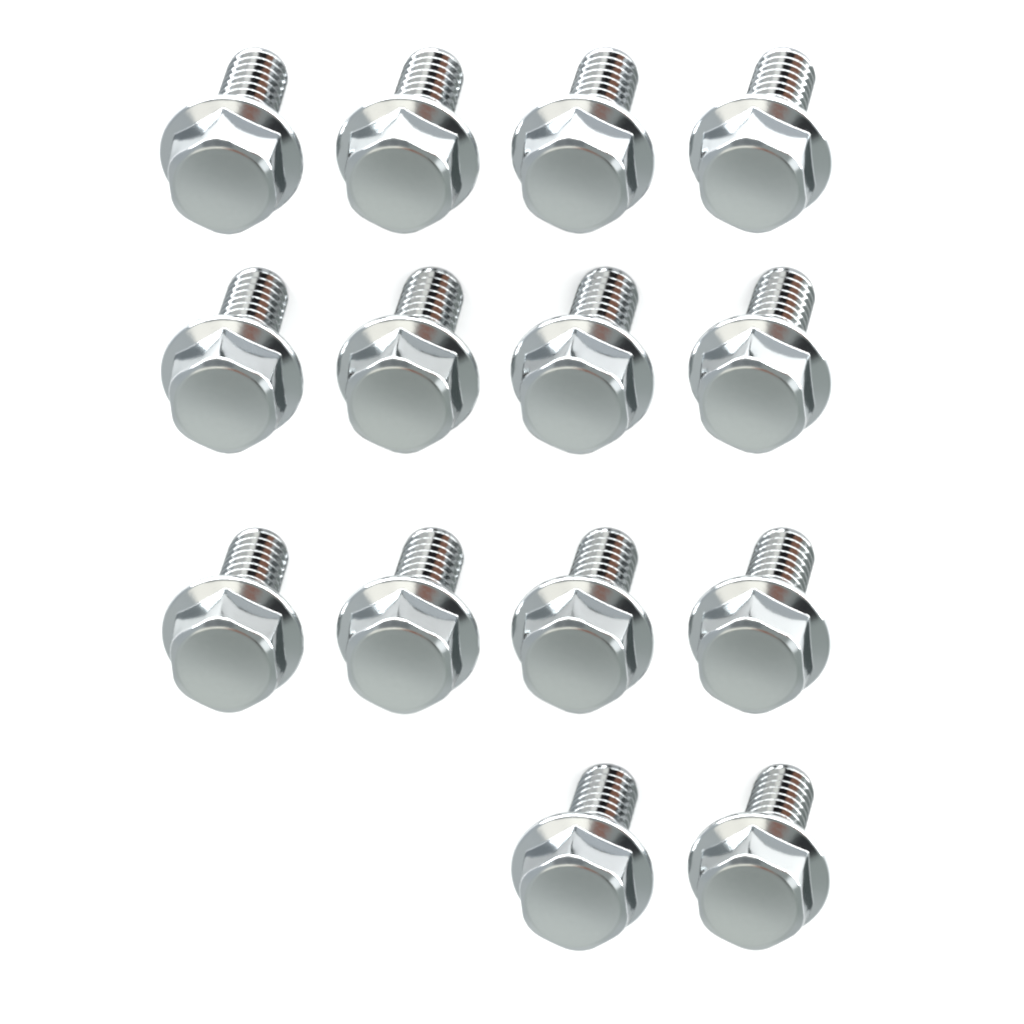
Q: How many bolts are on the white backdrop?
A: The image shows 14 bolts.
